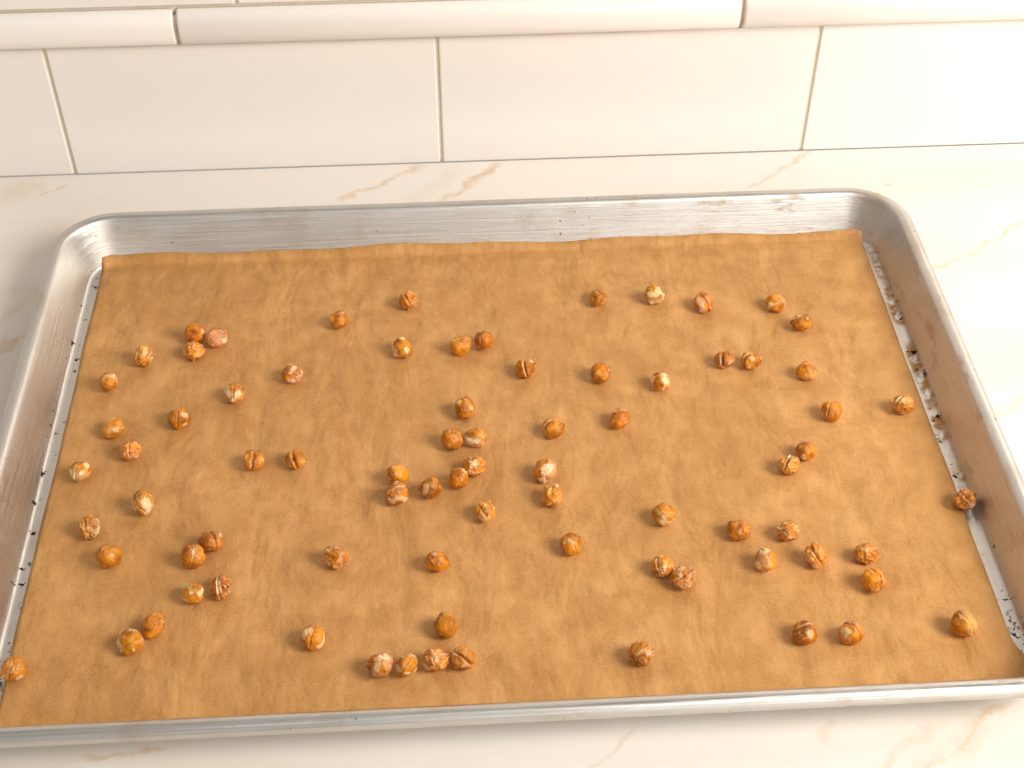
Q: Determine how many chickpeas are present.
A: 79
